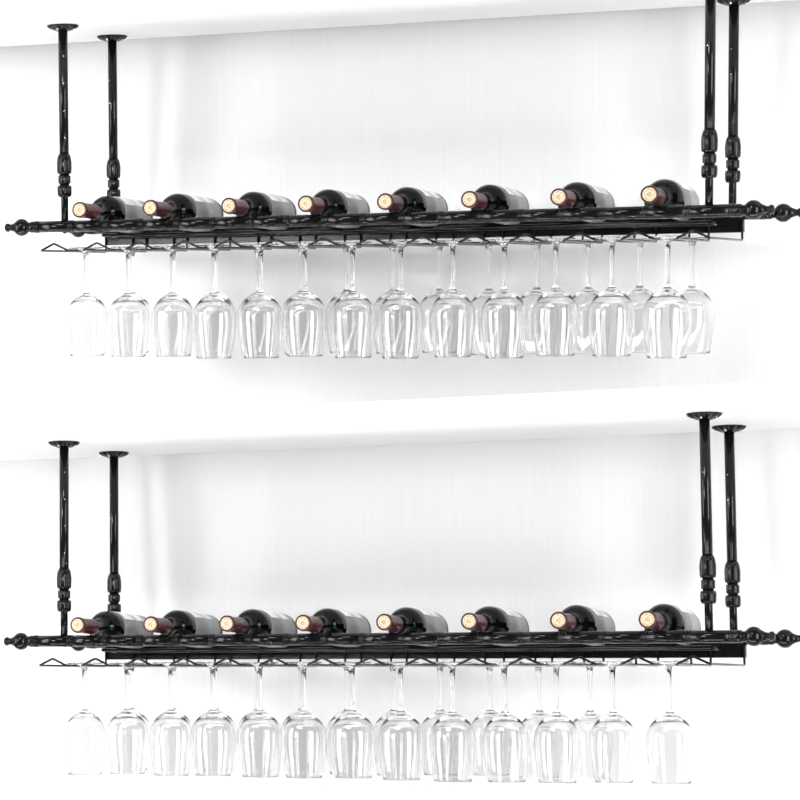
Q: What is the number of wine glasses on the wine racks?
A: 50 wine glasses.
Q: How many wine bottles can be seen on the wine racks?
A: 16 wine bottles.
